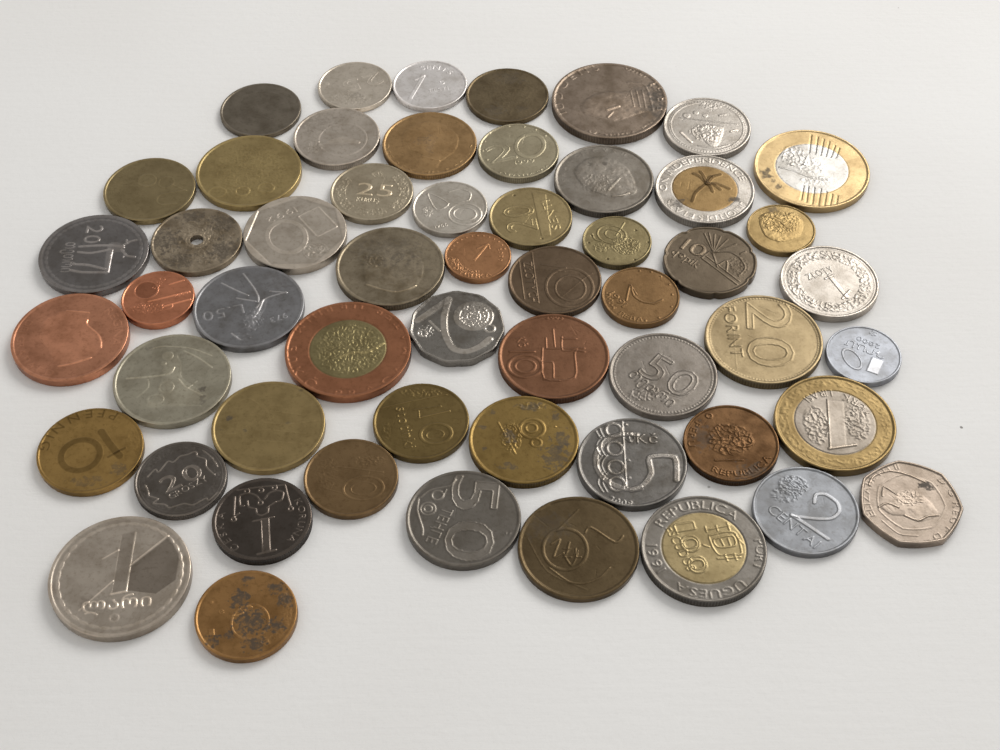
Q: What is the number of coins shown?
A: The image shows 55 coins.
